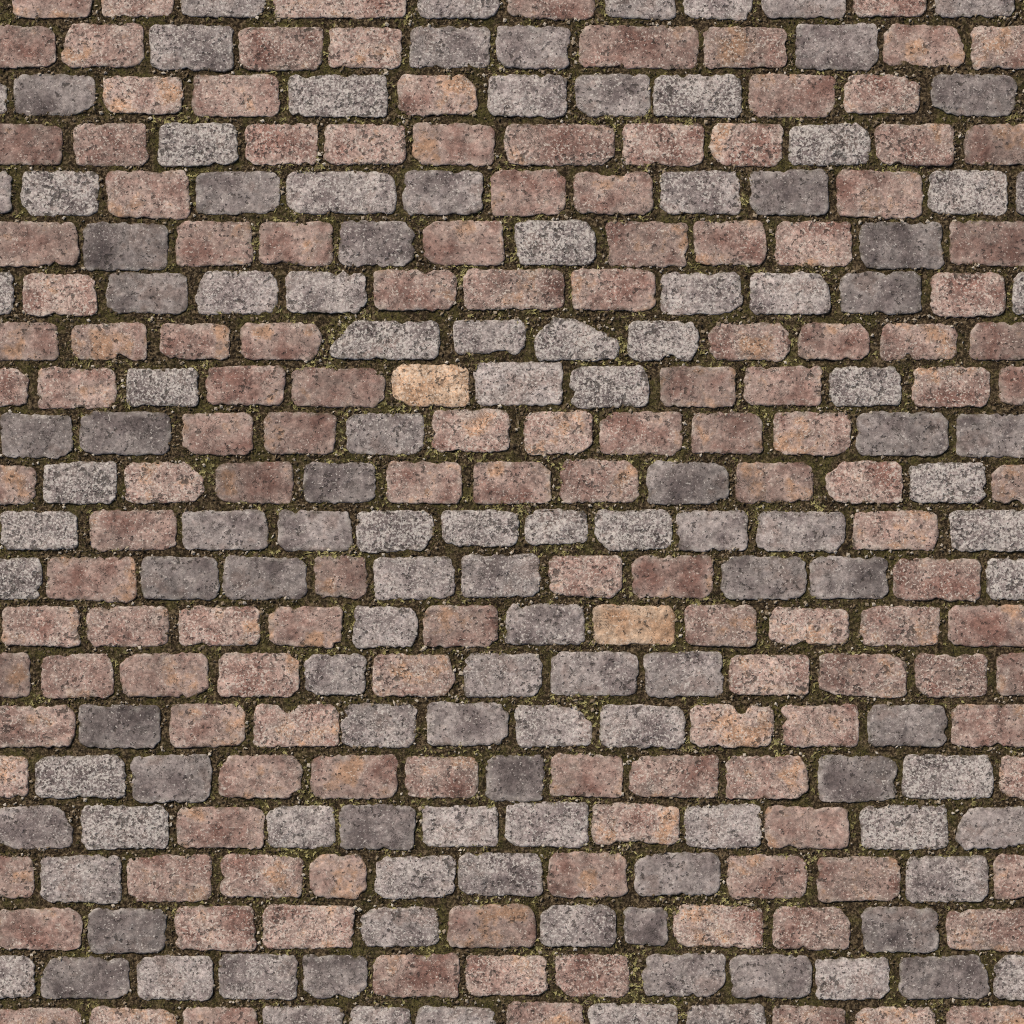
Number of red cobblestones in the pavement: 144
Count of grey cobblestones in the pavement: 126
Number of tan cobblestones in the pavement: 2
